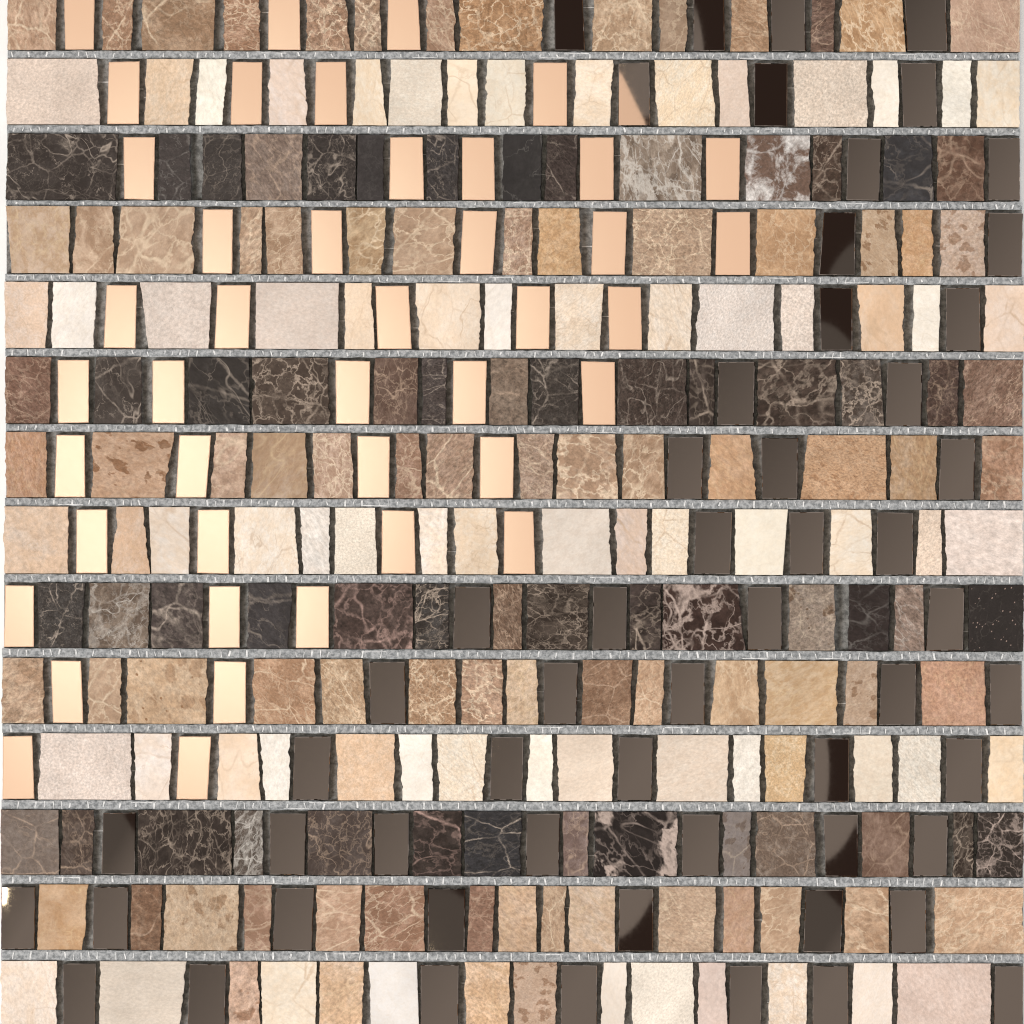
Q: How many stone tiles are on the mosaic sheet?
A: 200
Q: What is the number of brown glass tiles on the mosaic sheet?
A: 56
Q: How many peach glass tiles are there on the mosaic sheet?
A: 42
